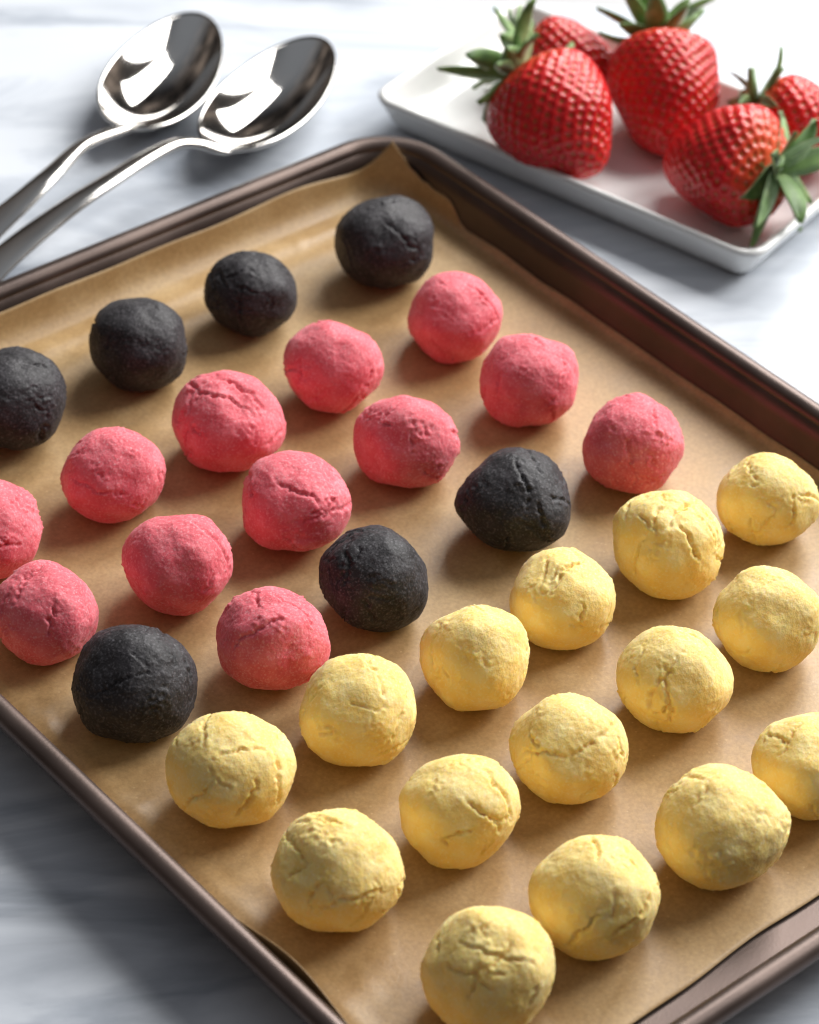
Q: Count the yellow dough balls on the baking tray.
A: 15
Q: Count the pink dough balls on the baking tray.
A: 12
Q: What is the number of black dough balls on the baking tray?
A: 7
